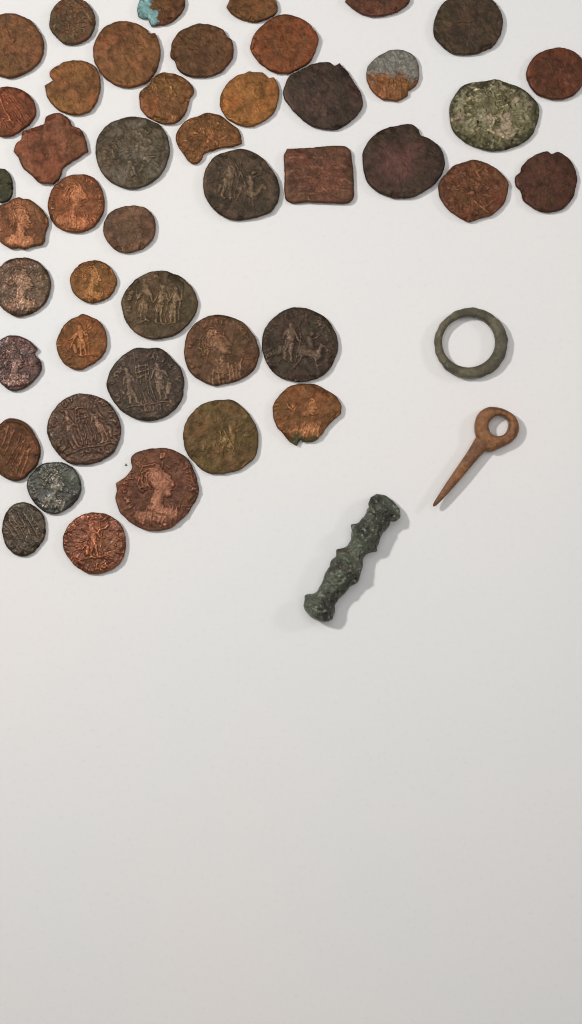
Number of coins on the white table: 45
